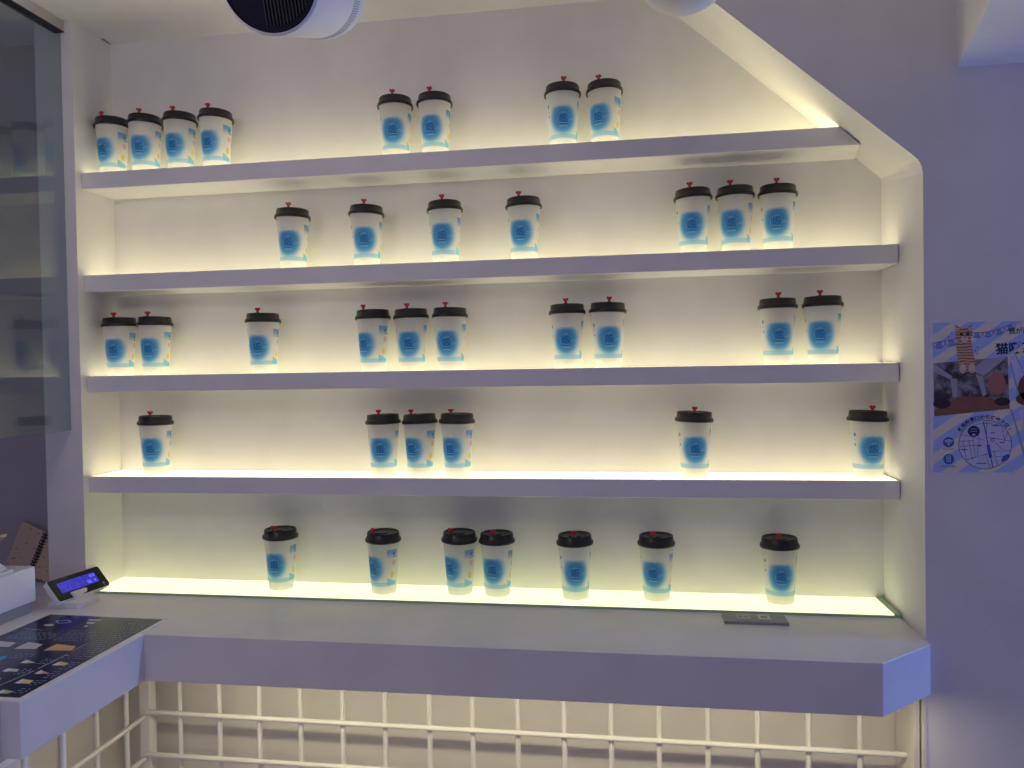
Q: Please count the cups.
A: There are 38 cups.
